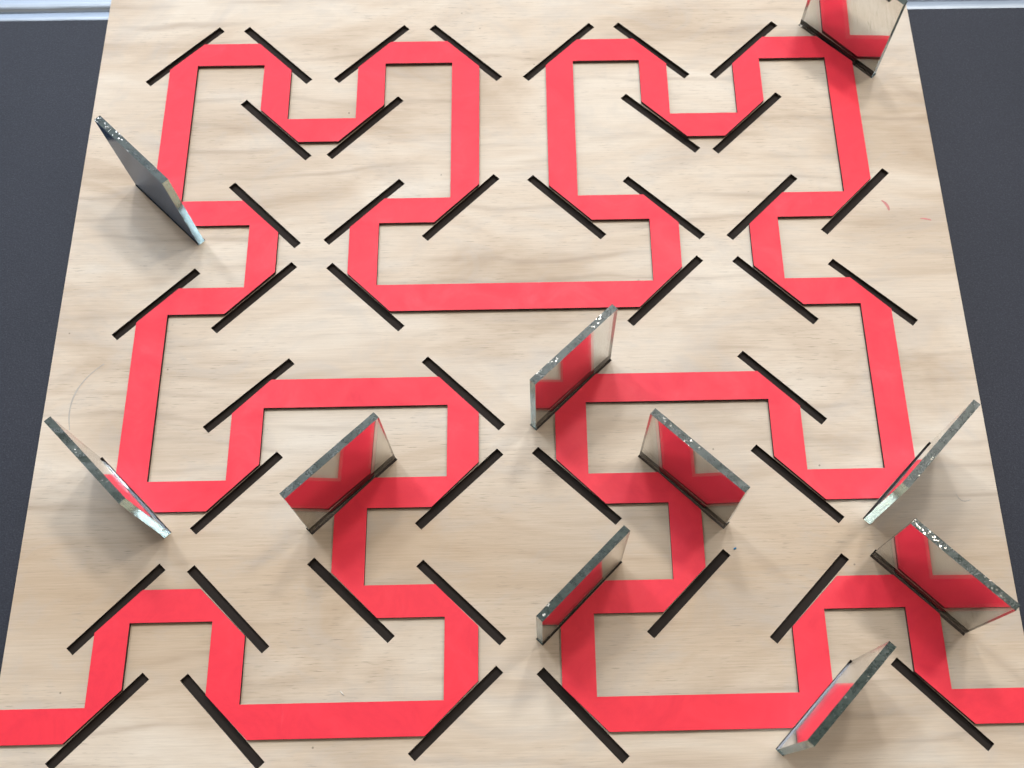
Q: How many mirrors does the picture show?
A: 10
